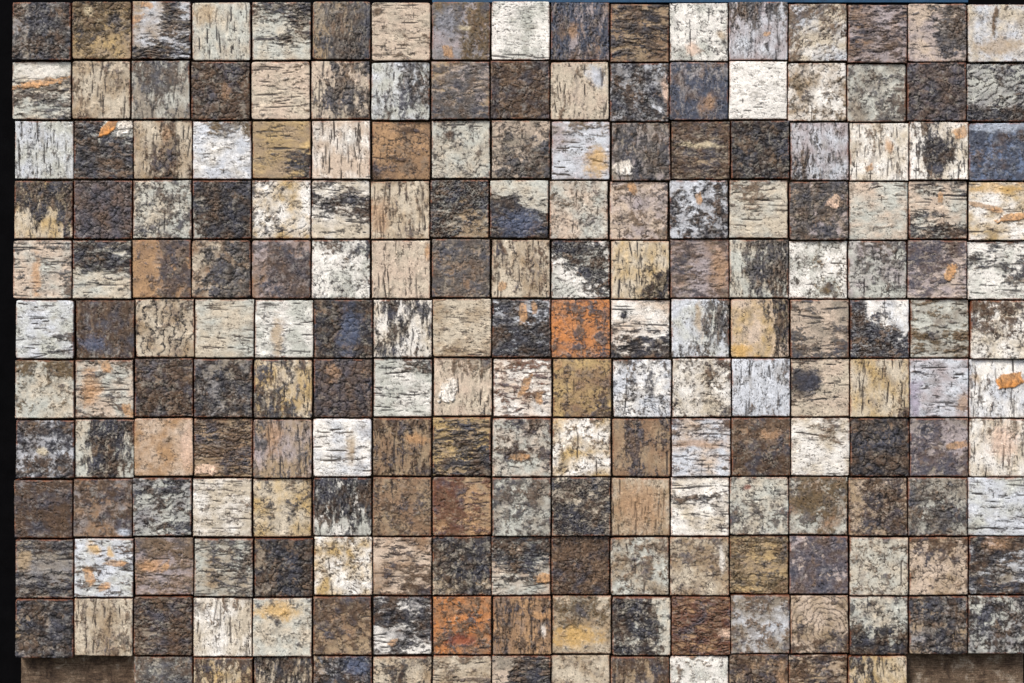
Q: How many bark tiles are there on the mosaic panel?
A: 200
